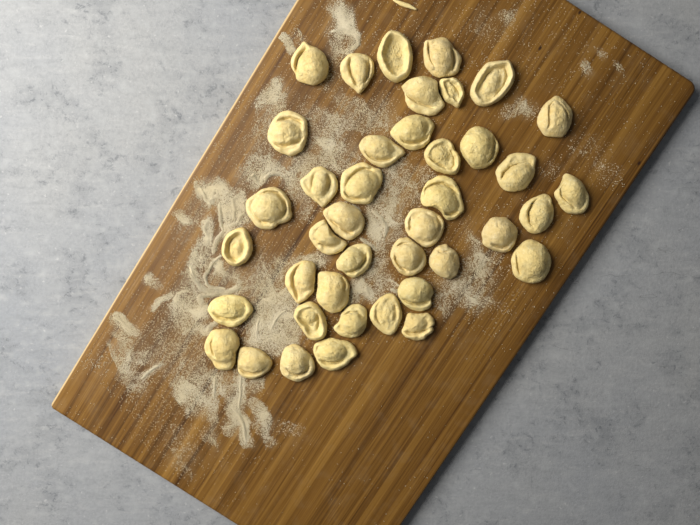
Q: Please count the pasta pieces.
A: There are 41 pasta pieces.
